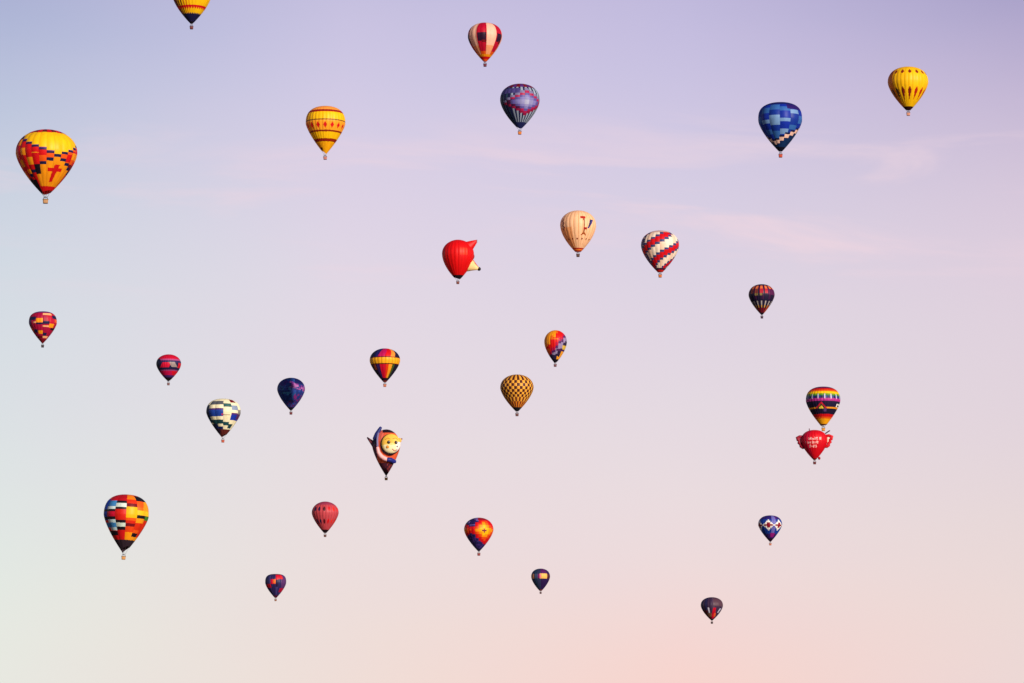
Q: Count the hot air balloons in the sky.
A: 28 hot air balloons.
